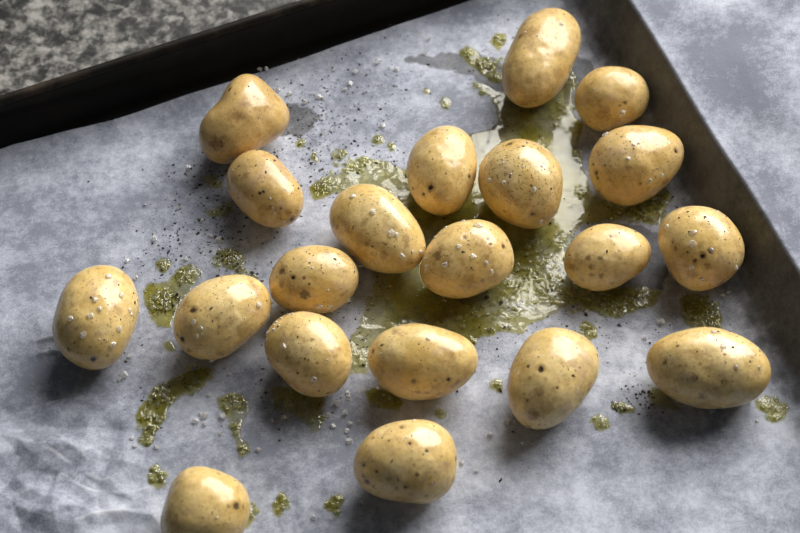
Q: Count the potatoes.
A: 20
